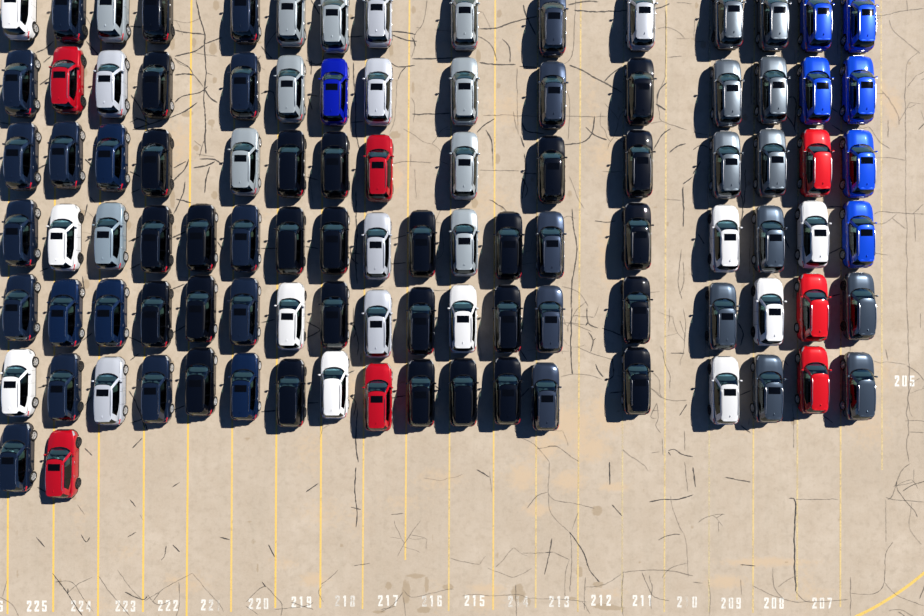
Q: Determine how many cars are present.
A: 101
